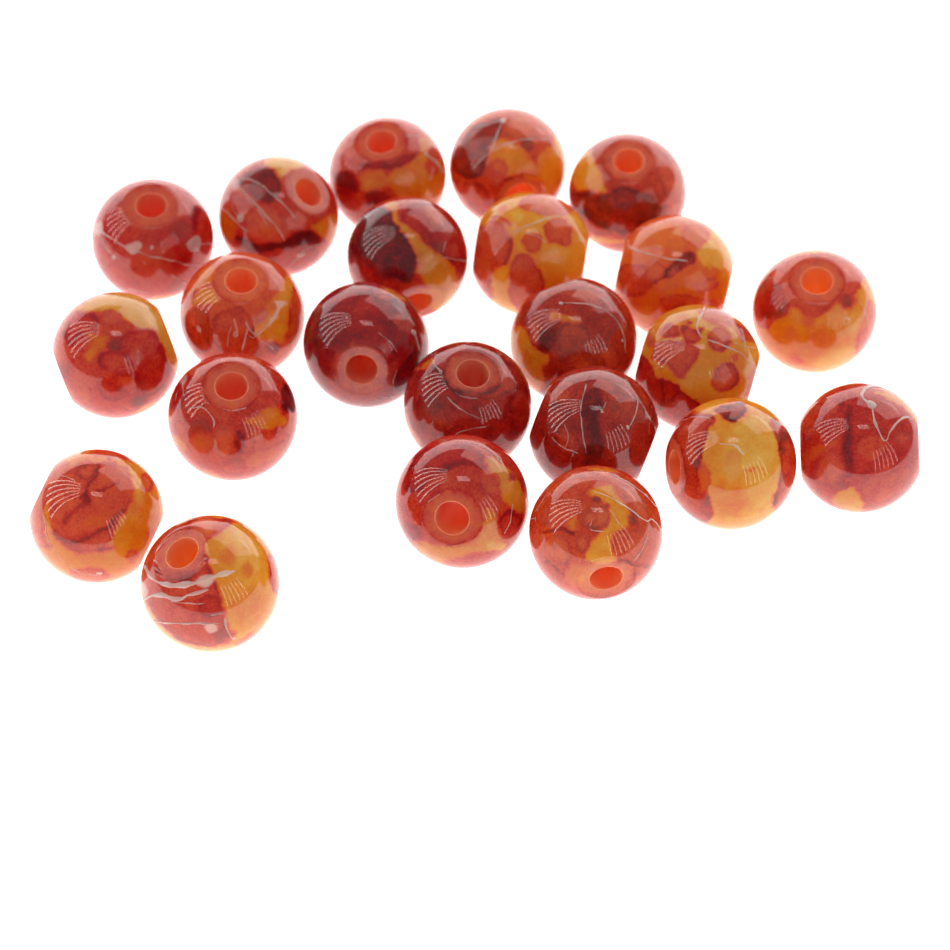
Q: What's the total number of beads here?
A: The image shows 23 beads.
